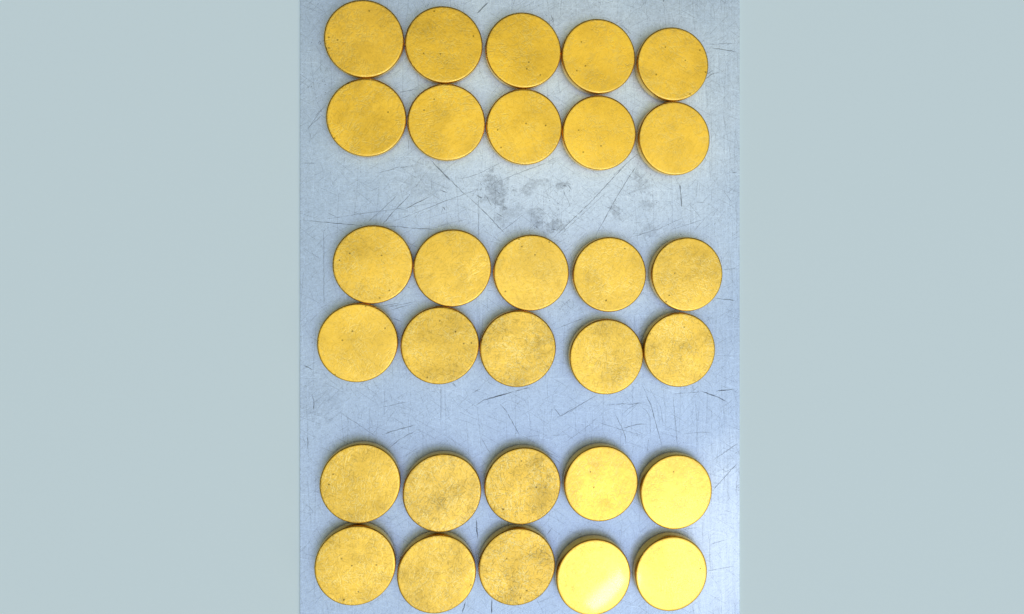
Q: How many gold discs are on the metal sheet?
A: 30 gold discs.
